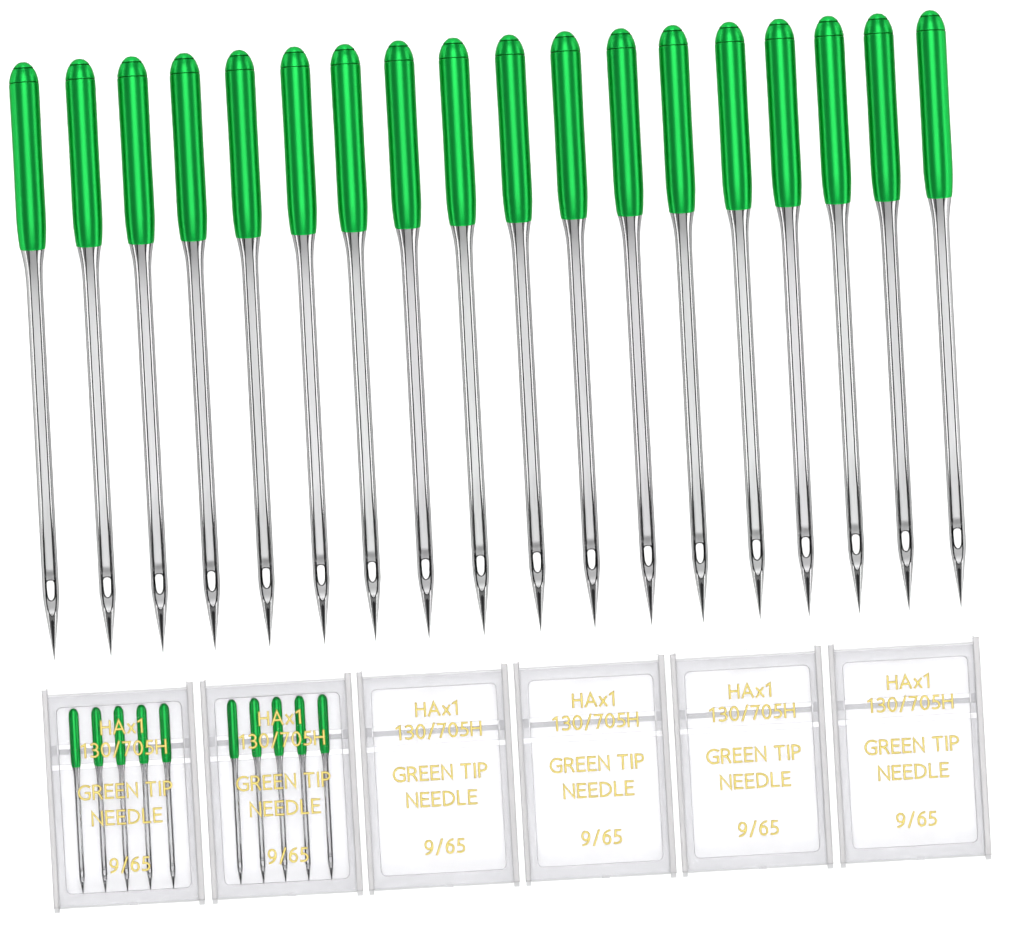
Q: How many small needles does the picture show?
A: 10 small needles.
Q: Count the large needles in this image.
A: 18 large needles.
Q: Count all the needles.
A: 28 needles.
